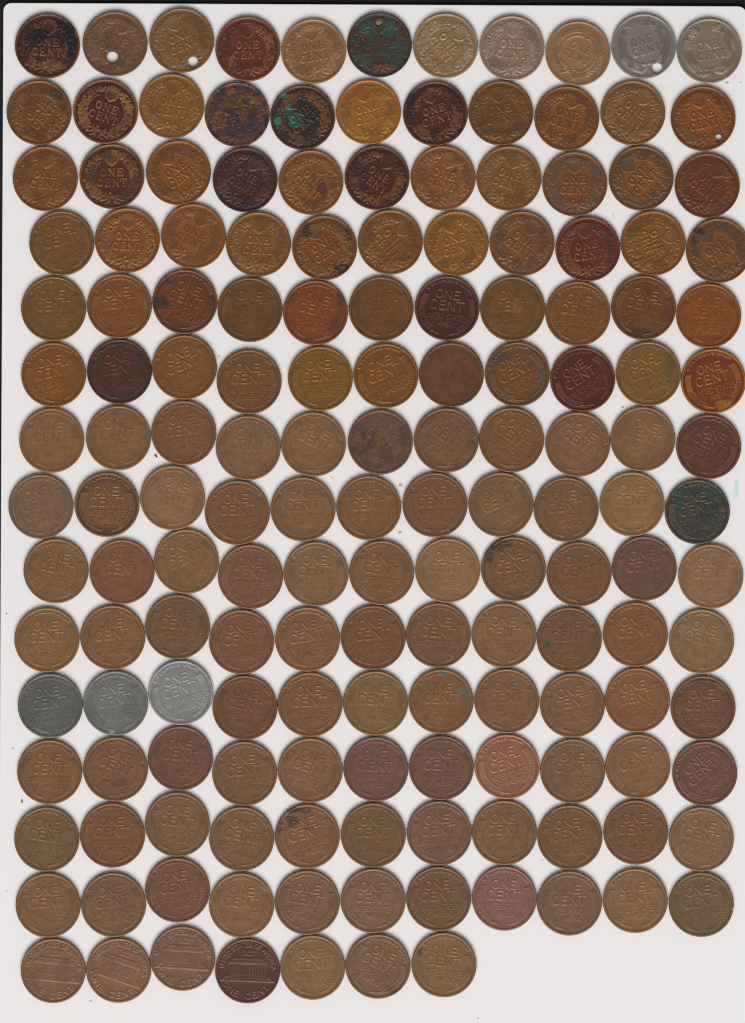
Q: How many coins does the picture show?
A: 161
